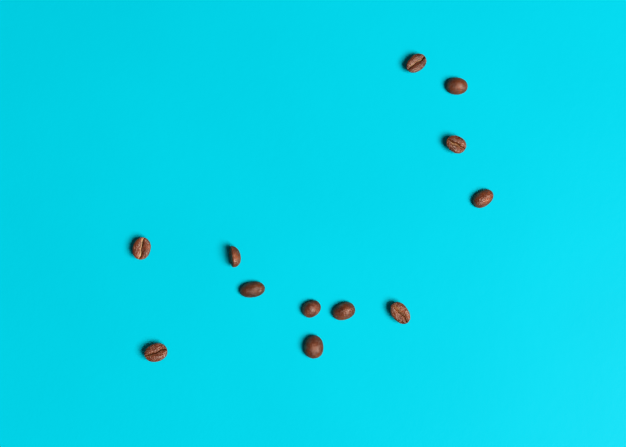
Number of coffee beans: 12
